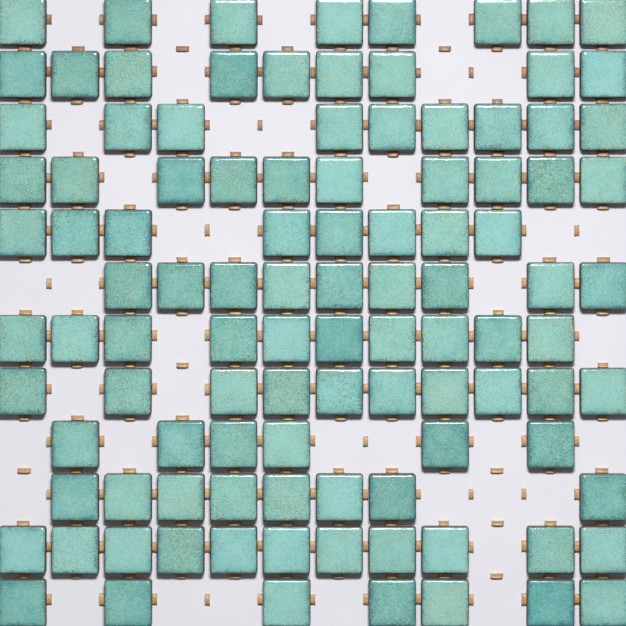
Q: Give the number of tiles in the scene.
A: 105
